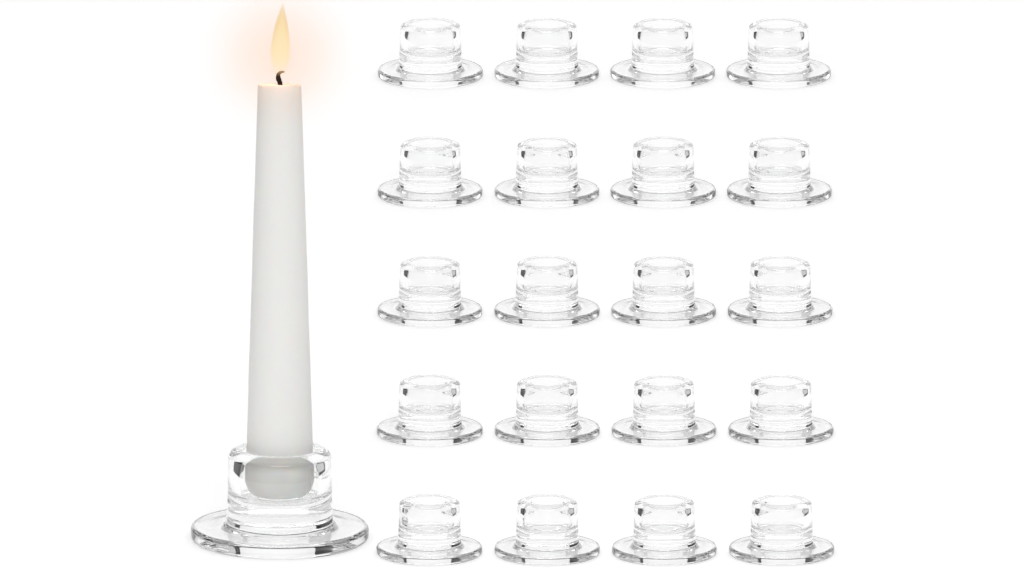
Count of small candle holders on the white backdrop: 20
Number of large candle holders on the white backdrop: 1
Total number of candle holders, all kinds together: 21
